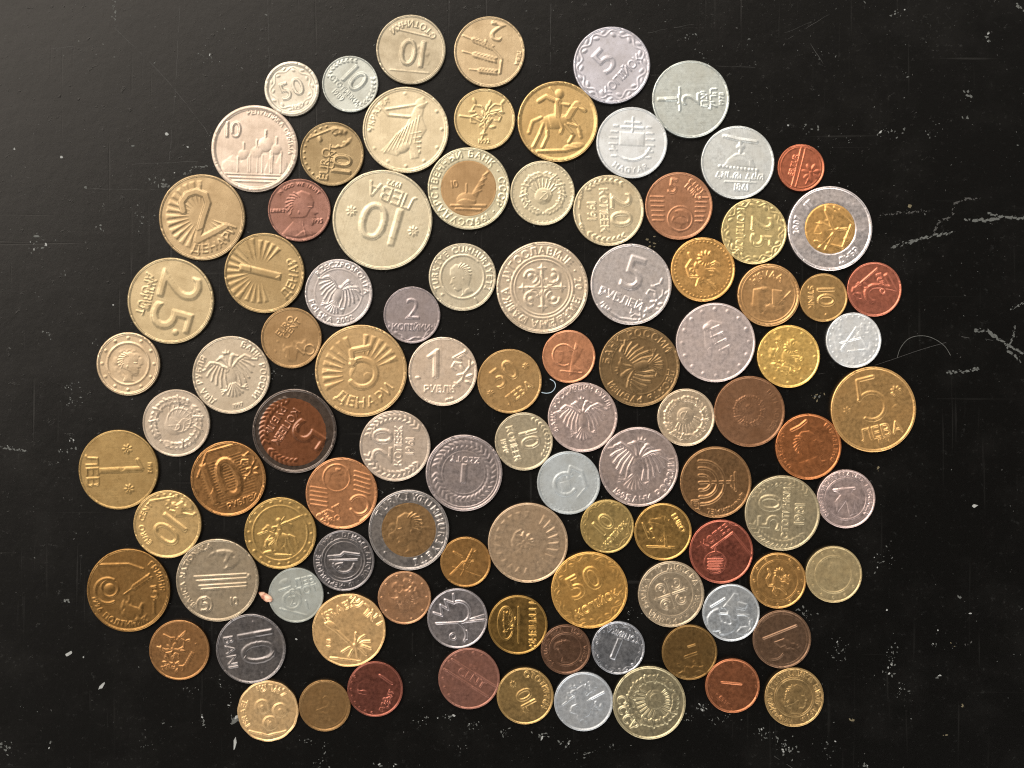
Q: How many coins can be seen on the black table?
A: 99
